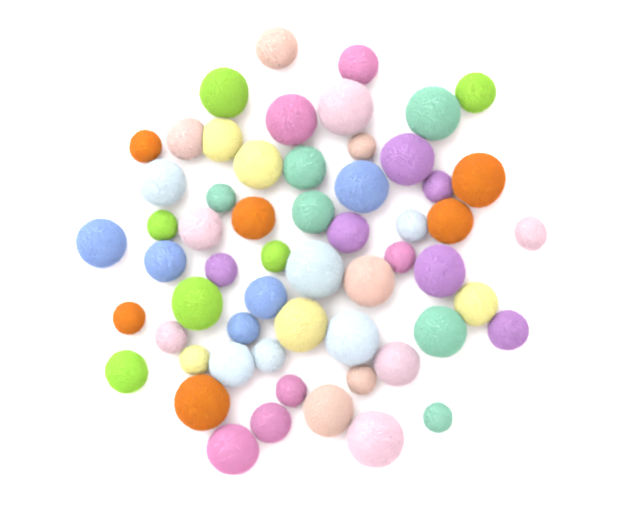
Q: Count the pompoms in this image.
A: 58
